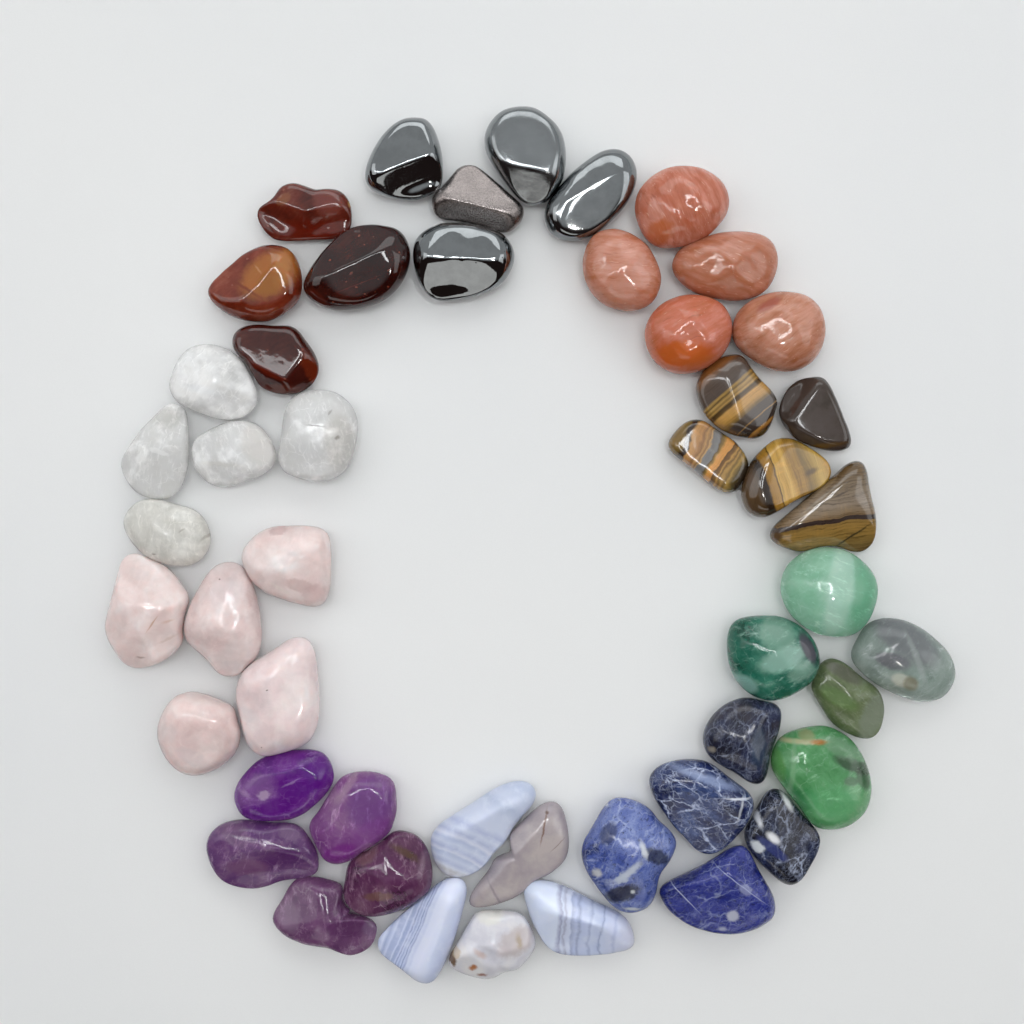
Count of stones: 49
